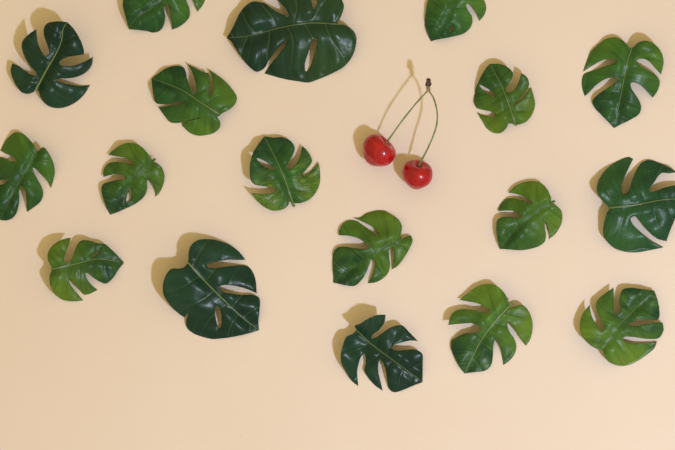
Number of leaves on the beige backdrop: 18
